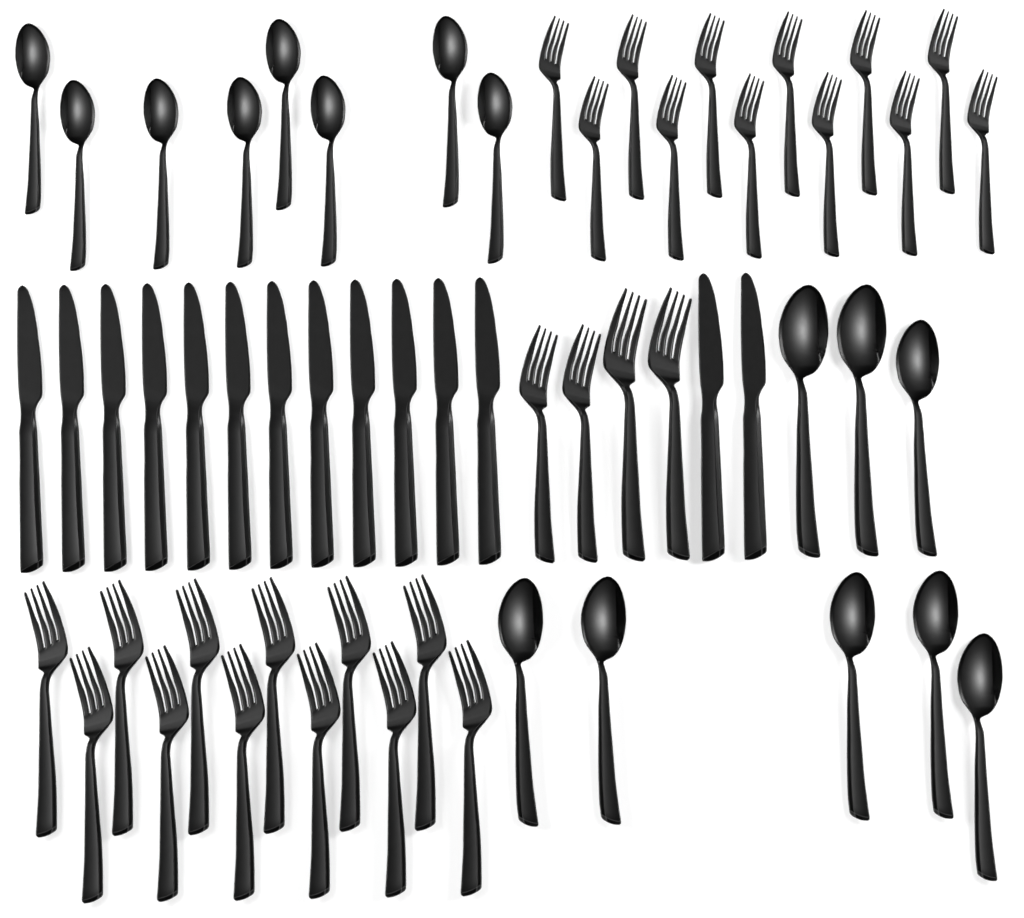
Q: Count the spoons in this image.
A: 16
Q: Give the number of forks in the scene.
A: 28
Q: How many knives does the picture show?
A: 14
